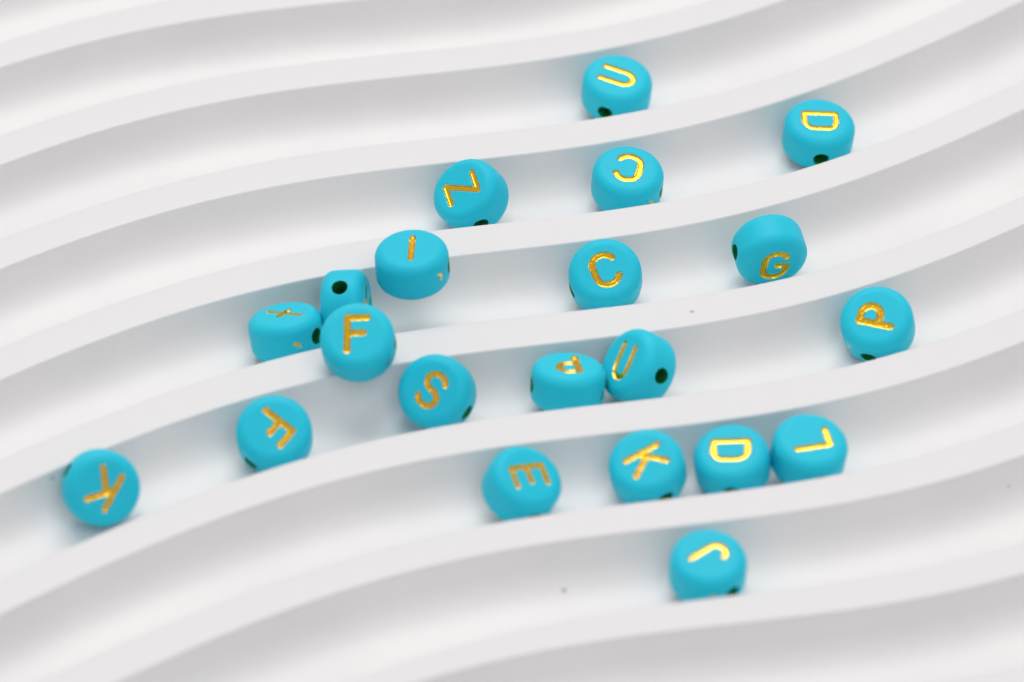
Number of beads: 21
